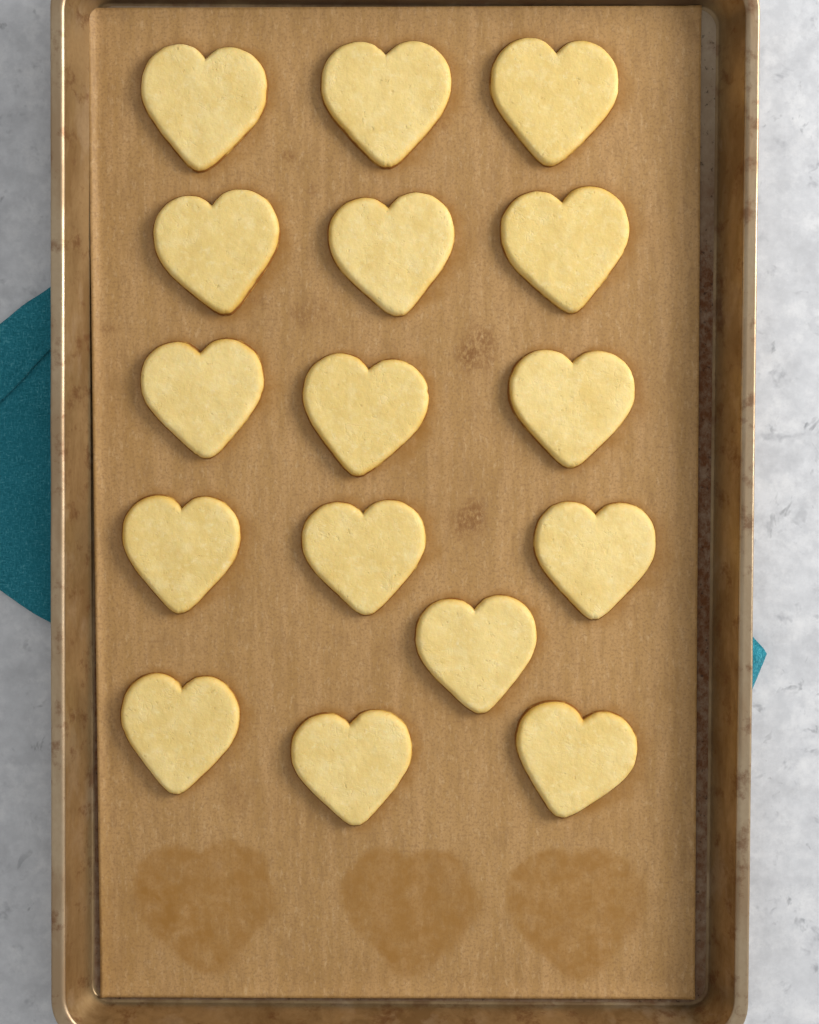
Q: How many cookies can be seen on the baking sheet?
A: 16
